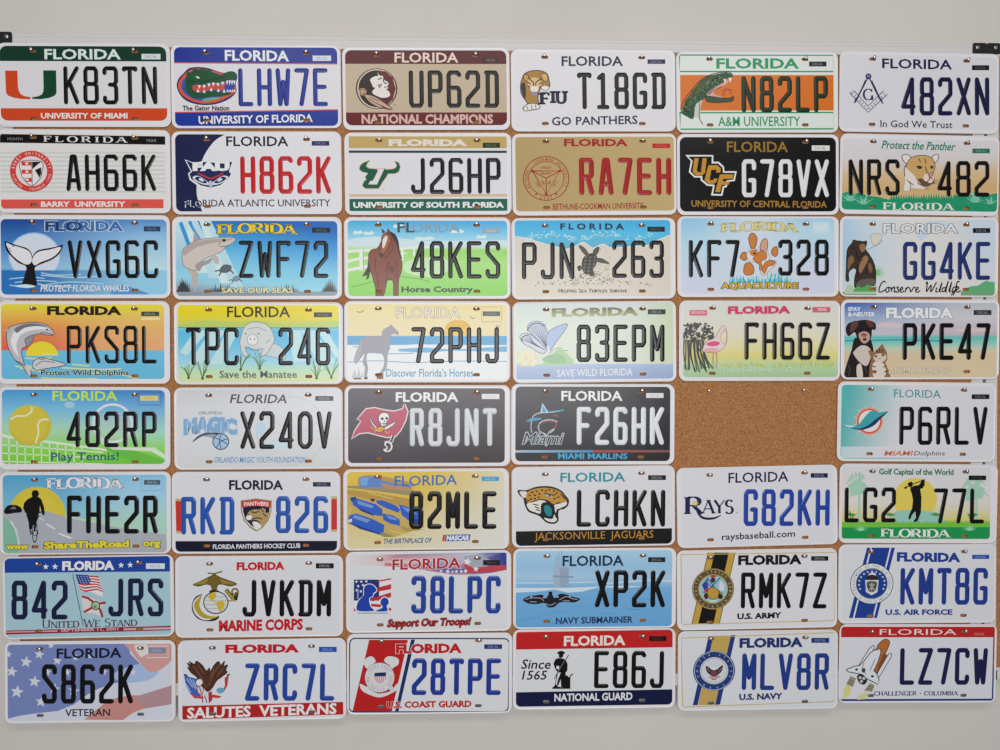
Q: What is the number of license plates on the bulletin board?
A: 47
